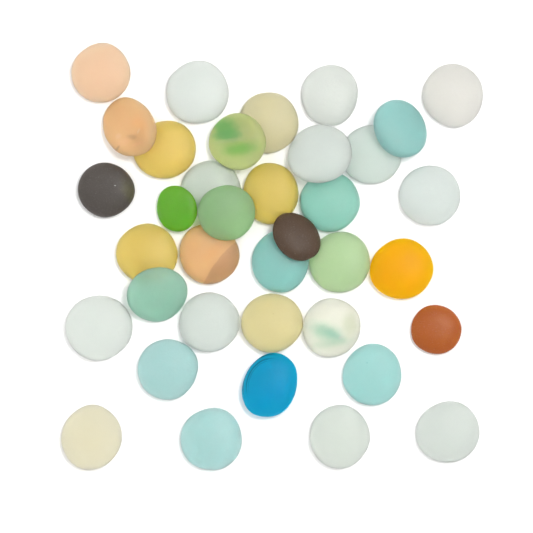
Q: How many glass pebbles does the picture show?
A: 37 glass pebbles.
